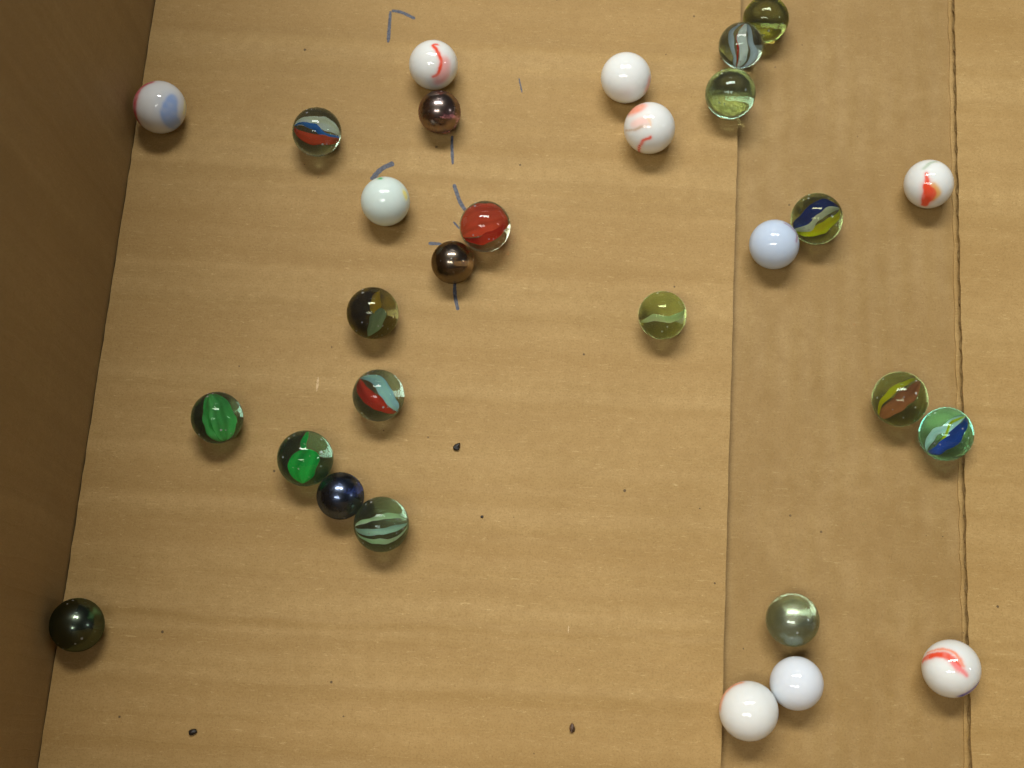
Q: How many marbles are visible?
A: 29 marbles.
